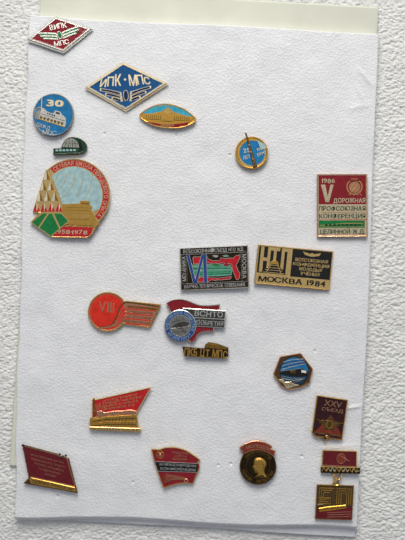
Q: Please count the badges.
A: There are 20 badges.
